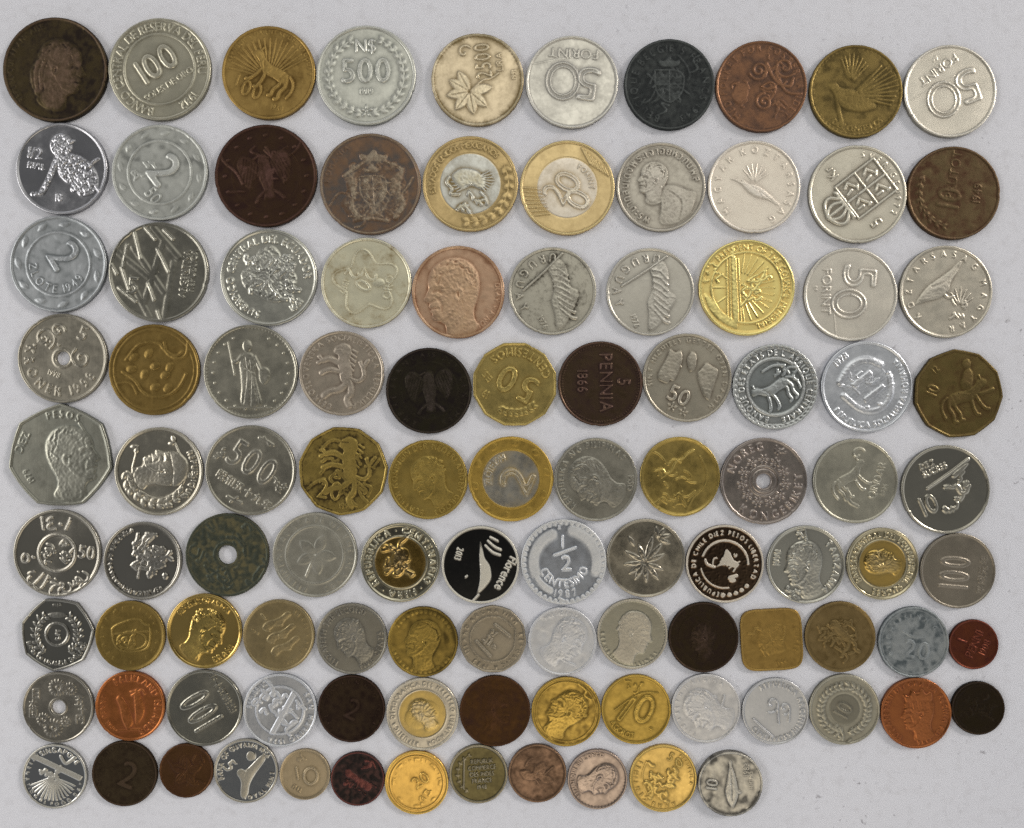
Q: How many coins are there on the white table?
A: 104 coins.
